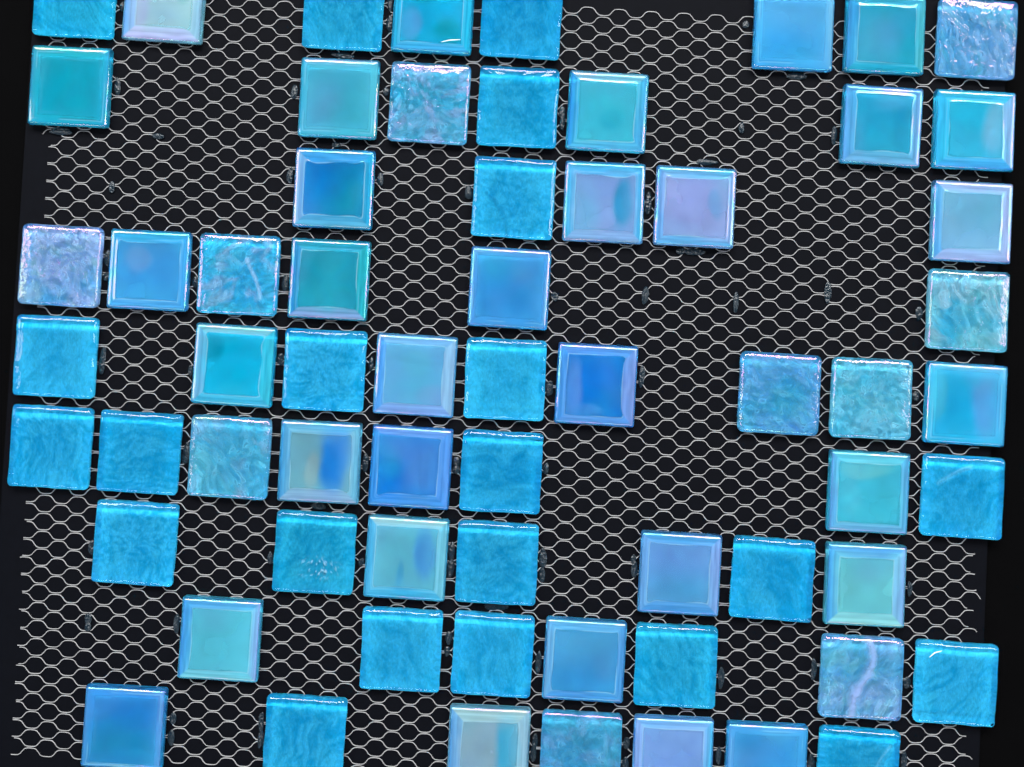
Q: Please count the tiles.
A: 64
